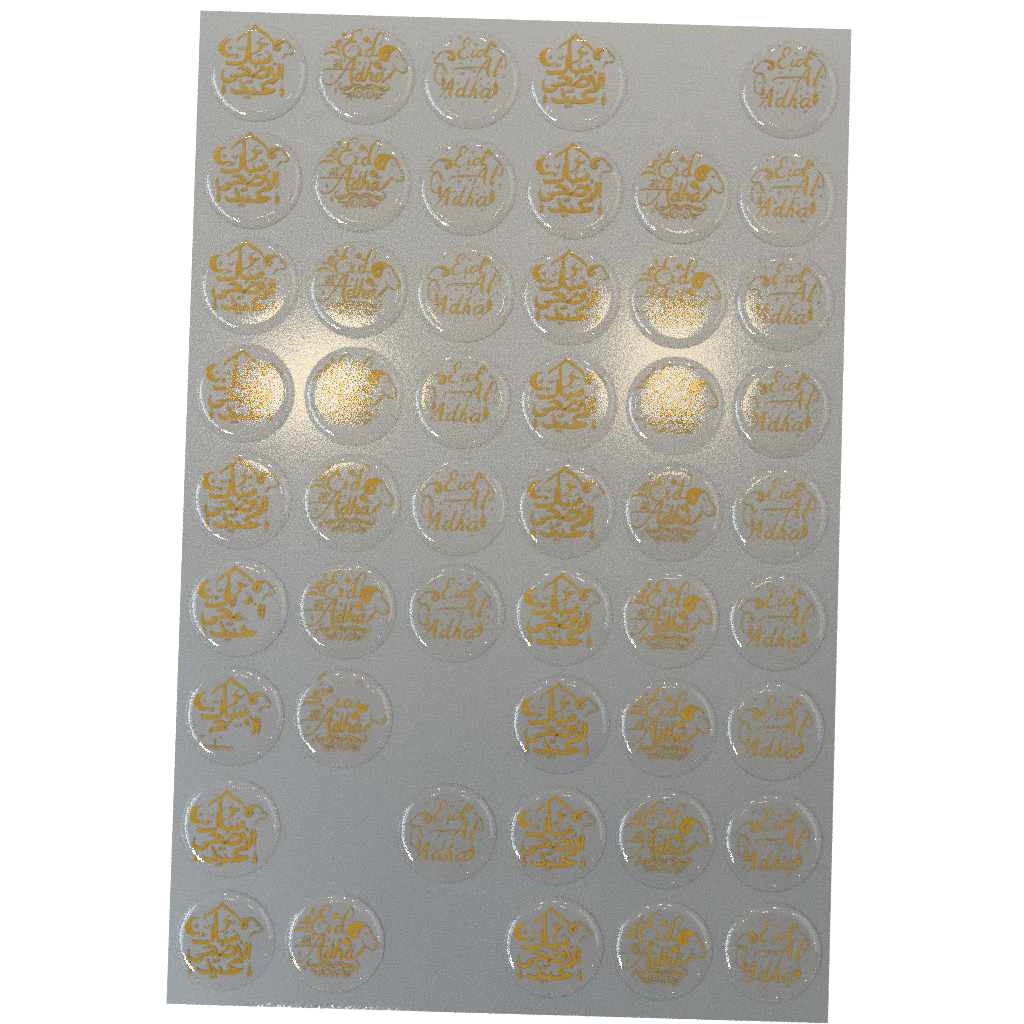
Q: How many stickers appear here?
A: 50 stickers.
